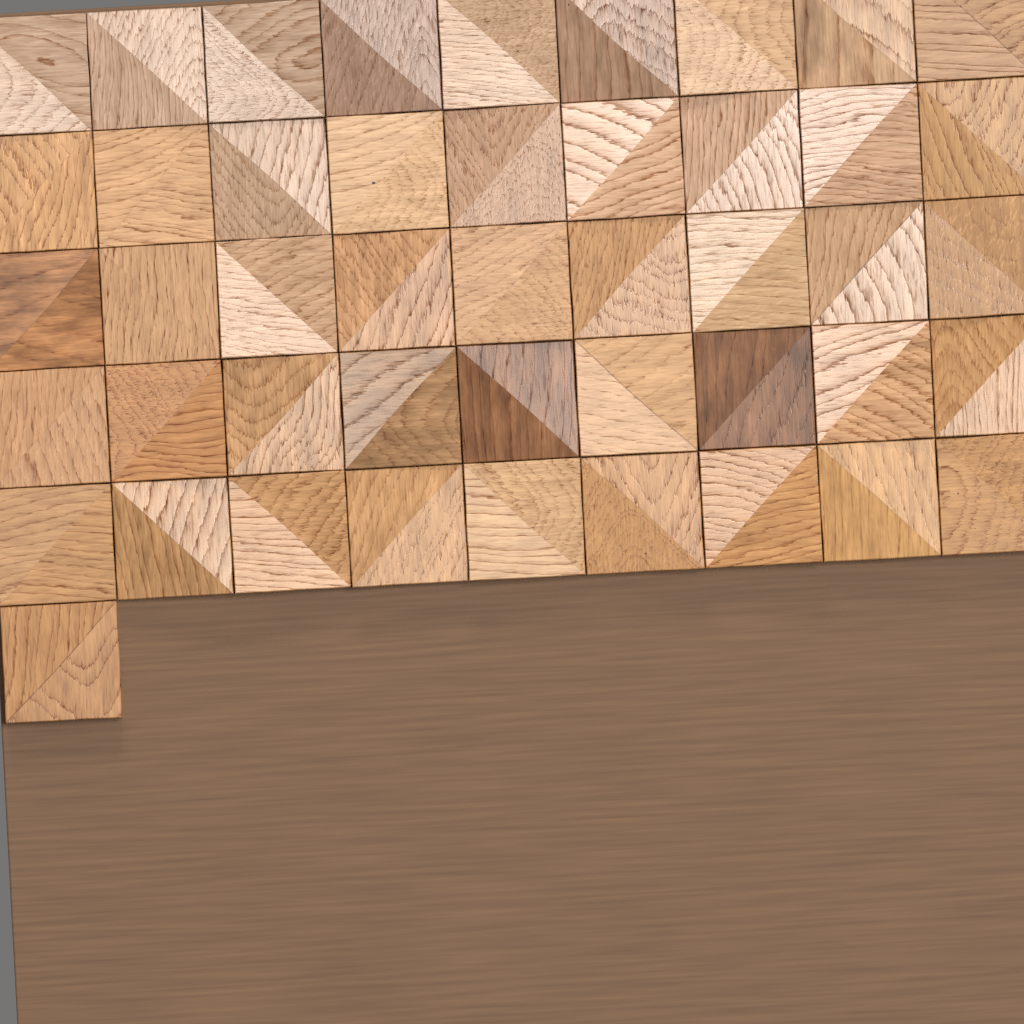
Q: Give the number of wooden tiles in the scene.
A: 46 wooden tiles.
